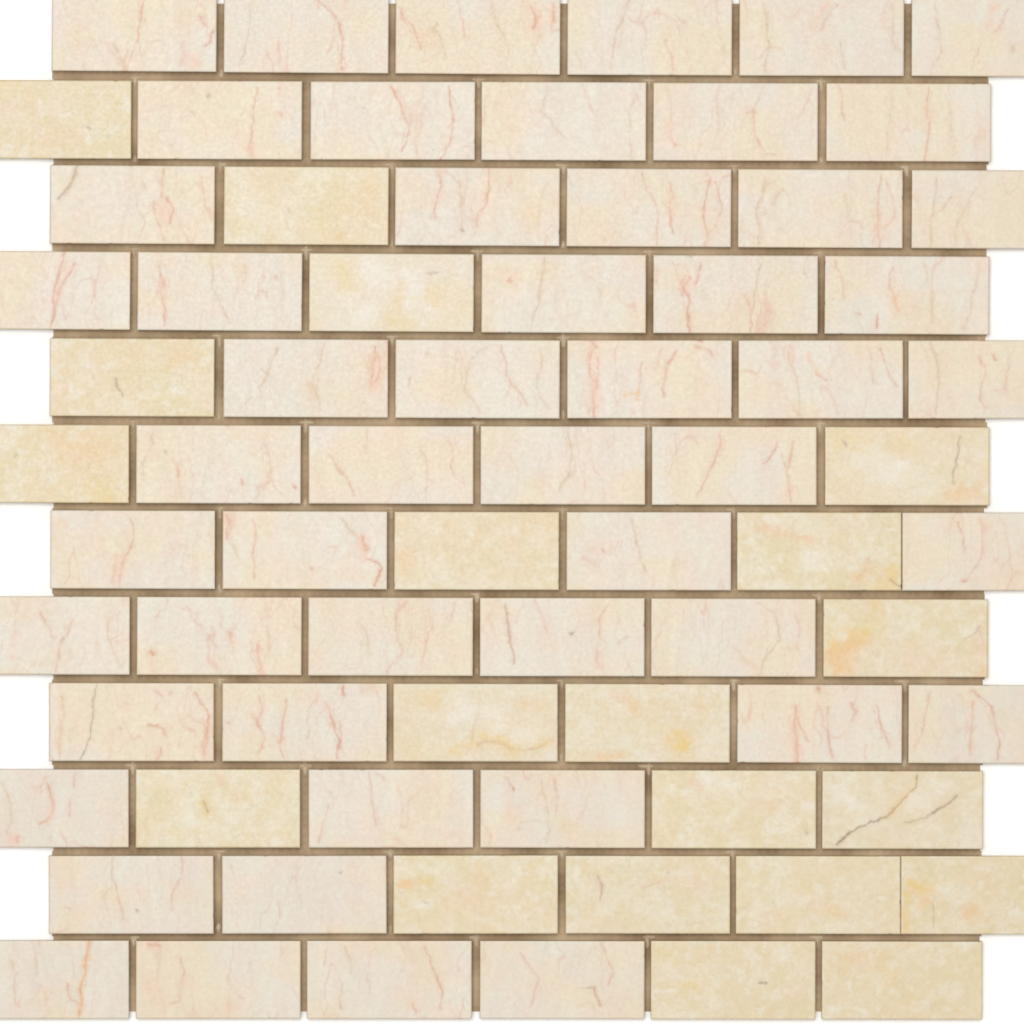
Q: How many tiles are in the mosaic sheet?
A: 72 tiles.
